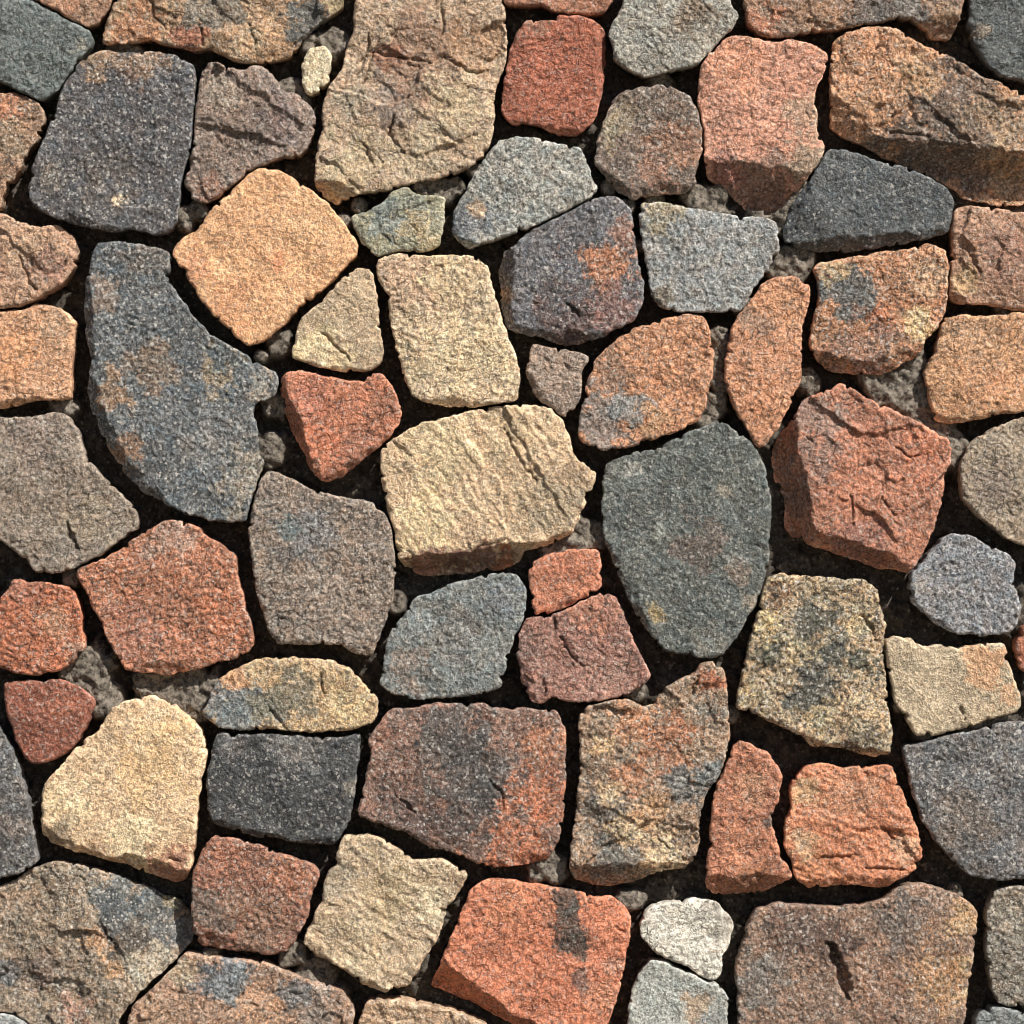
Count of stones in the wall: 71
